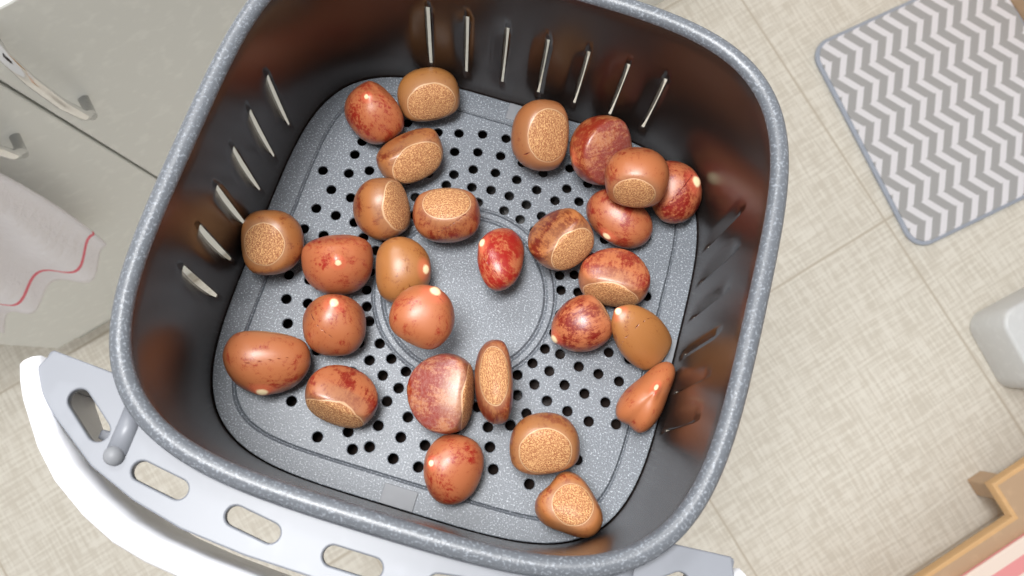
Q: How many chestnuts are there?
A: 28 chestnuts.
